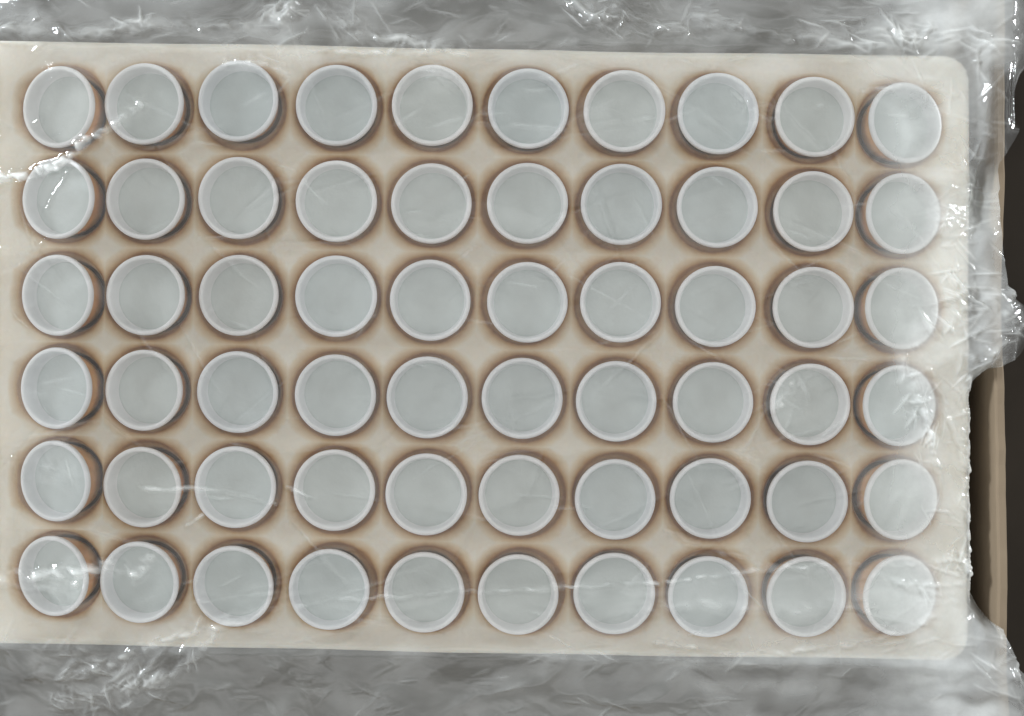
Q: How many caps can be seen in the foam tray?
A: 60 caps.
